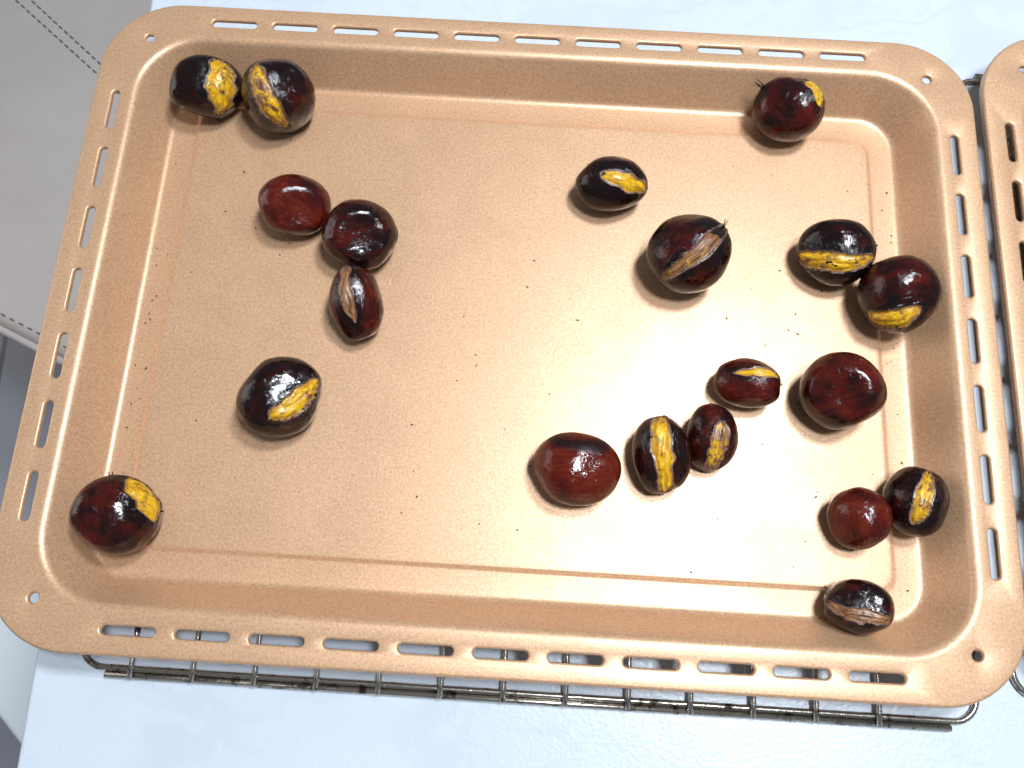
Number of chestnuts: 20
